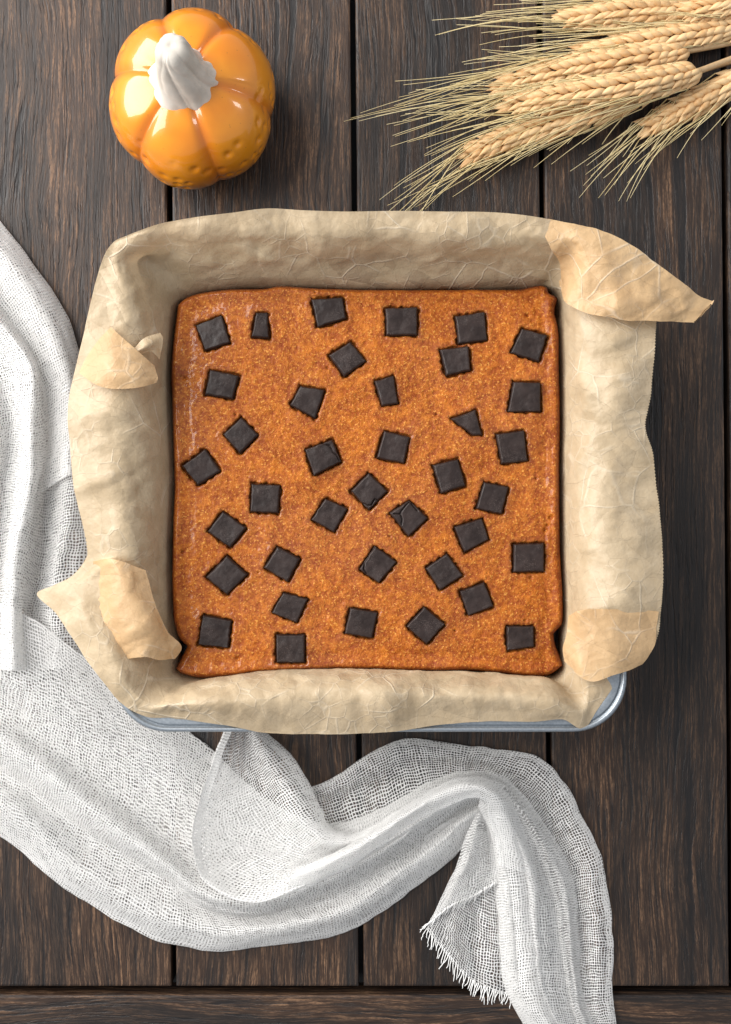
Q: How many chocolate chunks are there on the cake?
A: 38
